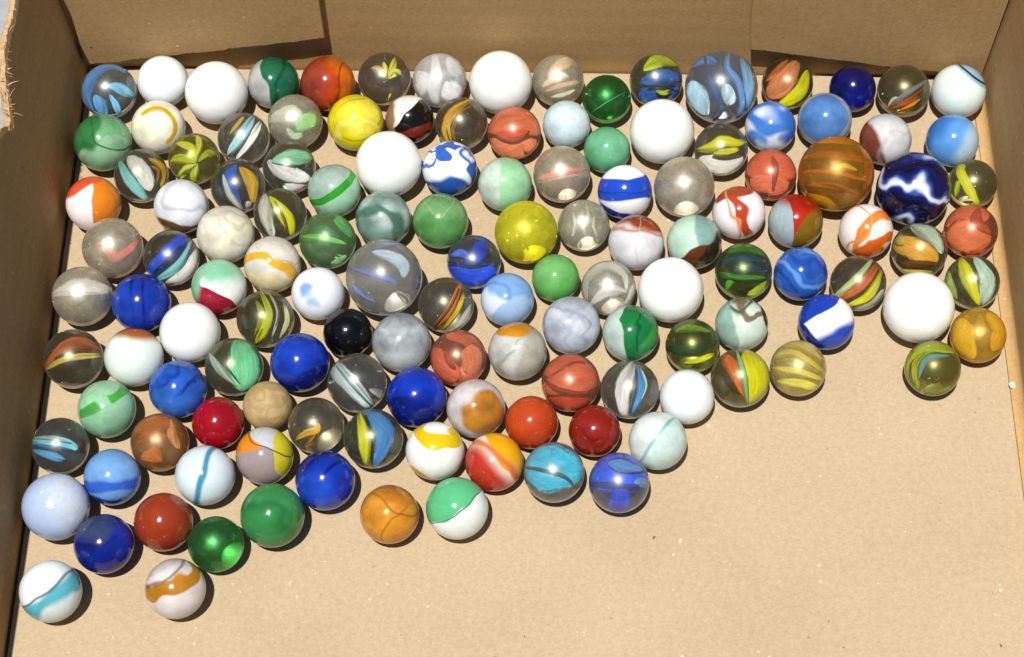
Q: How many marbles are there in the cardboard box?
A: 135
